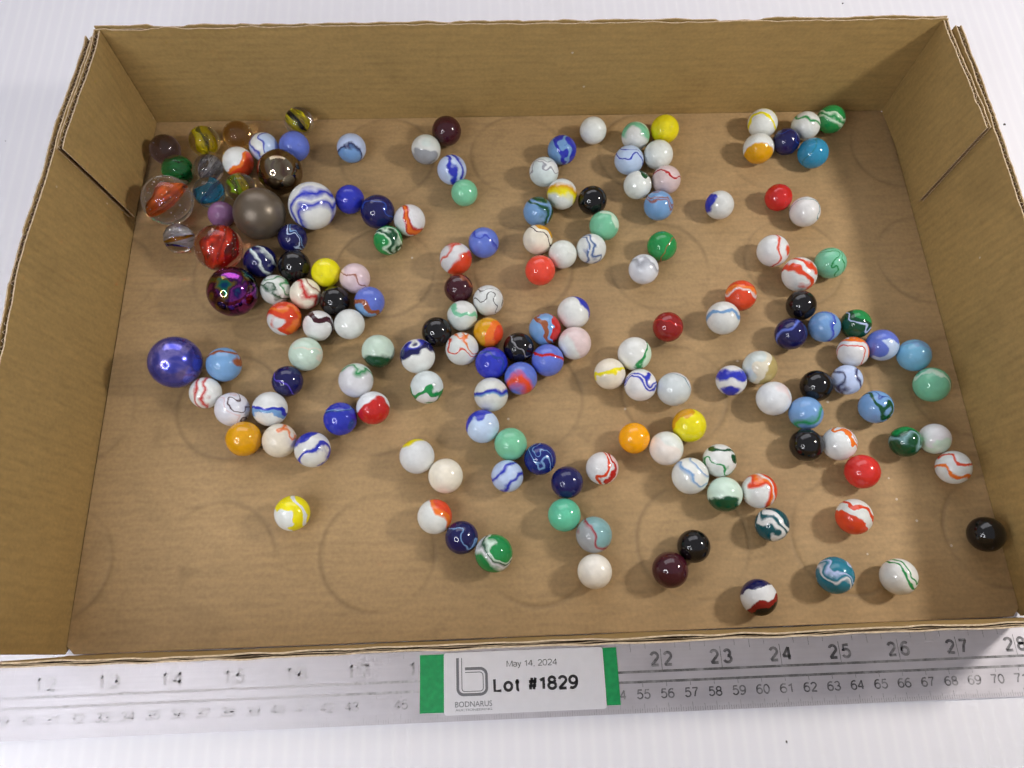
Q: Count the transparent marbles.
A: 11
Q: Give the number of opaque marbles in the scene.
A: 151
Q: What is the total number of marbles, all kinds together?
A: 162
